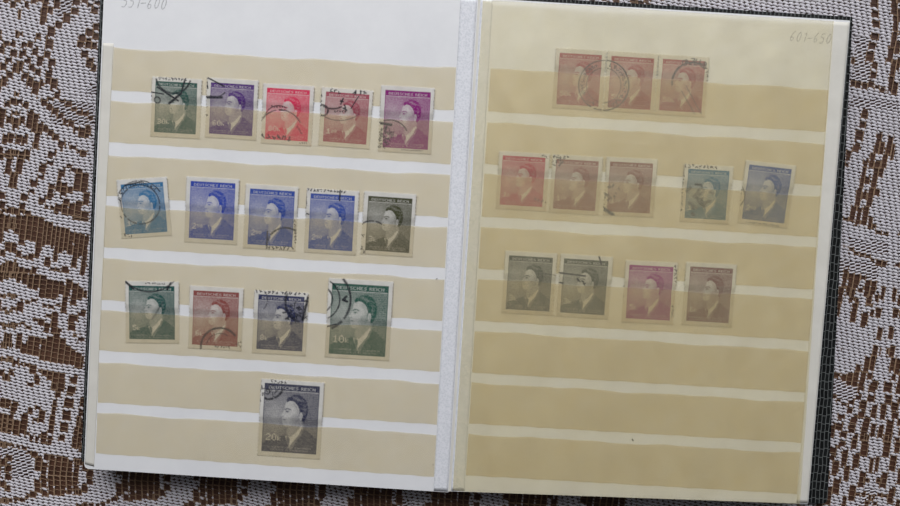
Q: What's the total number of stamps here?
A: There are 27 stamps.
